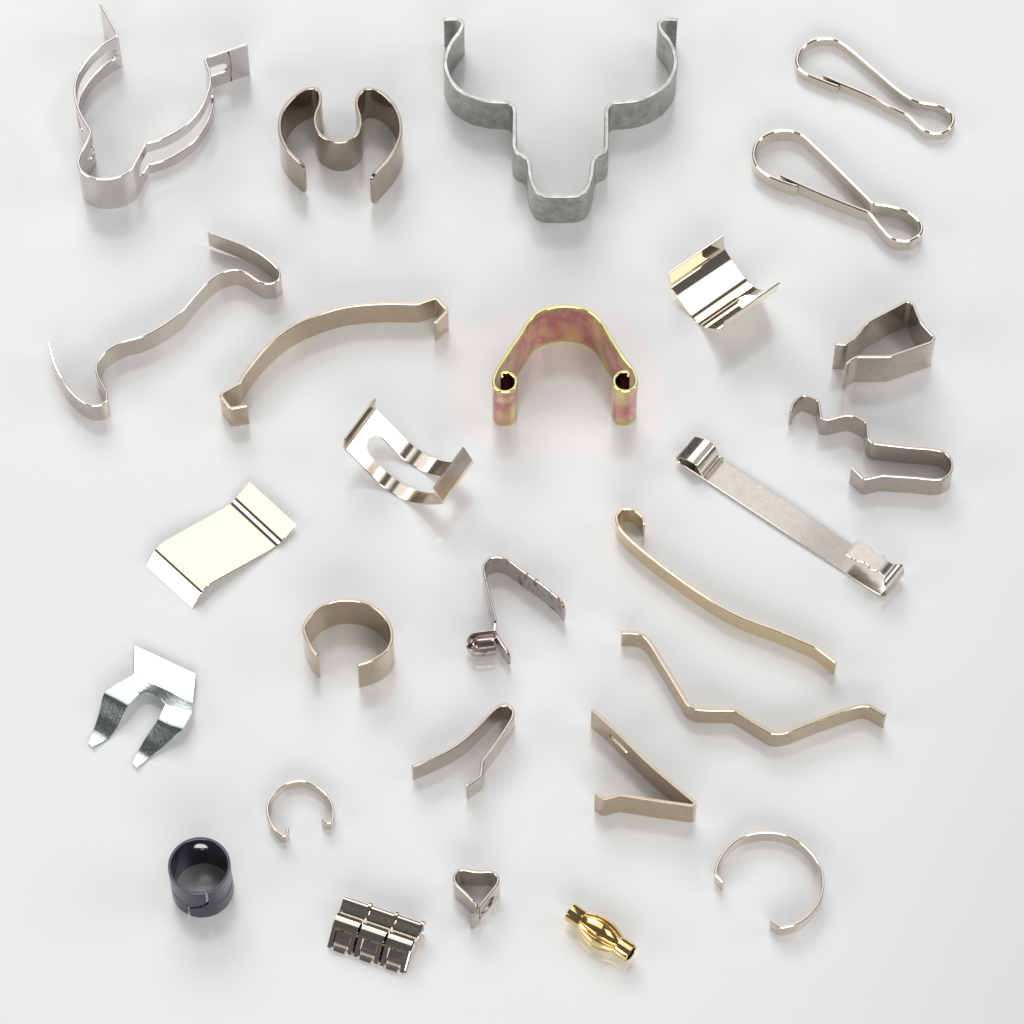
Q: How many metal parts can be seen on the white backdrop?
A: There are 27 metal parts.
